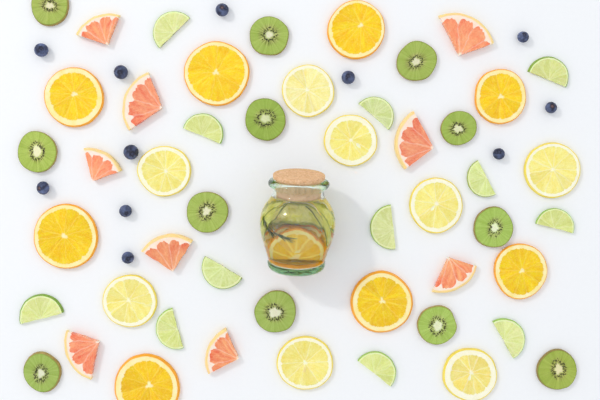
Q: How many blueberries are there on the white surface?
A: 11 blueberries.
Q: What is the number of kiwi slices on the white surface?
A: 12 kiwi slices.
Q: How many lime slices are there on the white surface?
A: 12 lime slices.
